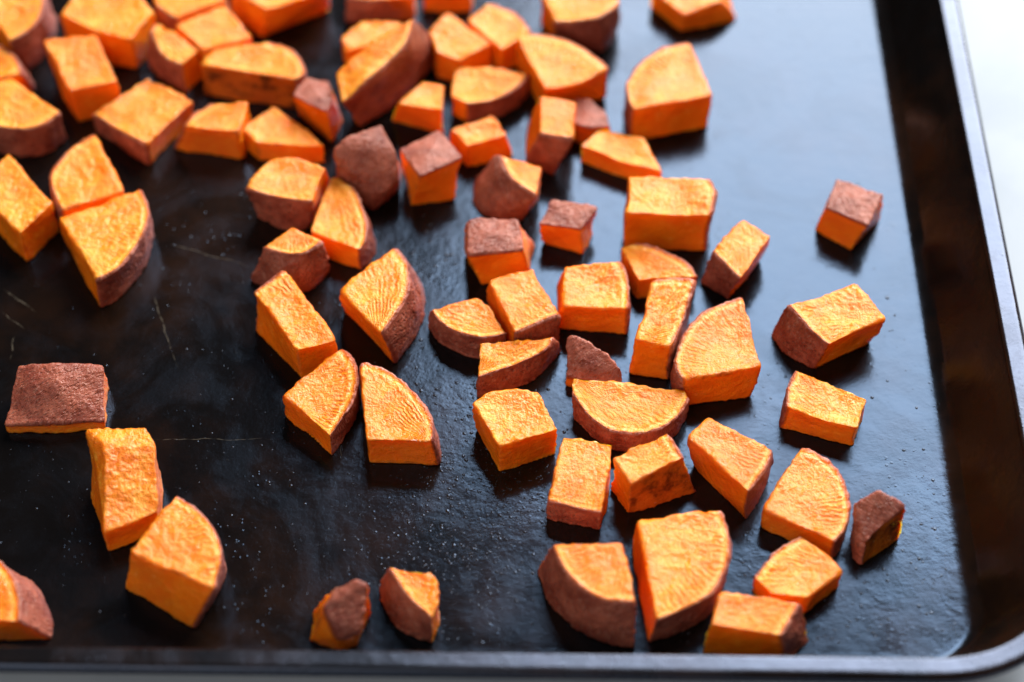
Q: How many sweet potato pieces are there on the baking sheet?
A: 75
